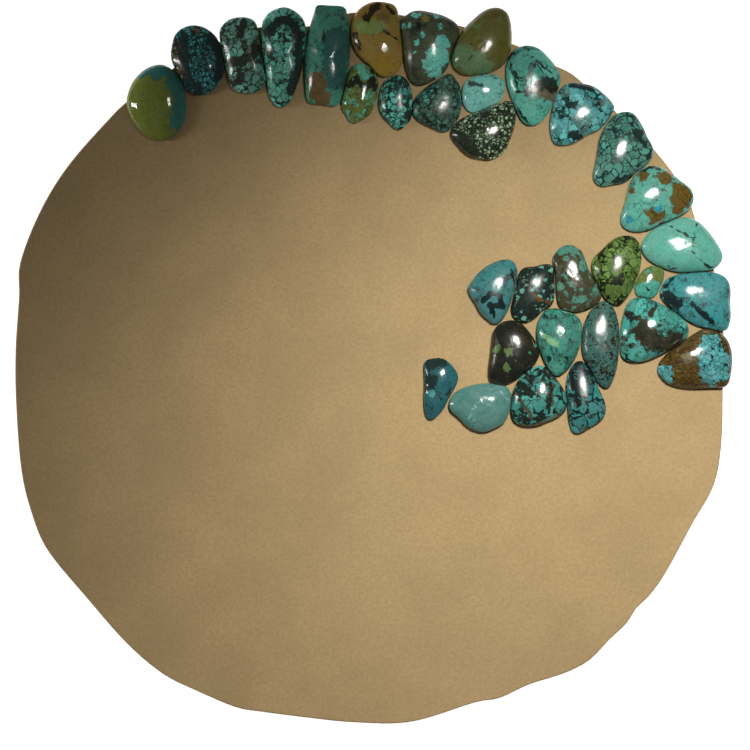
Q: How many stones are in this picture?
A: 33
